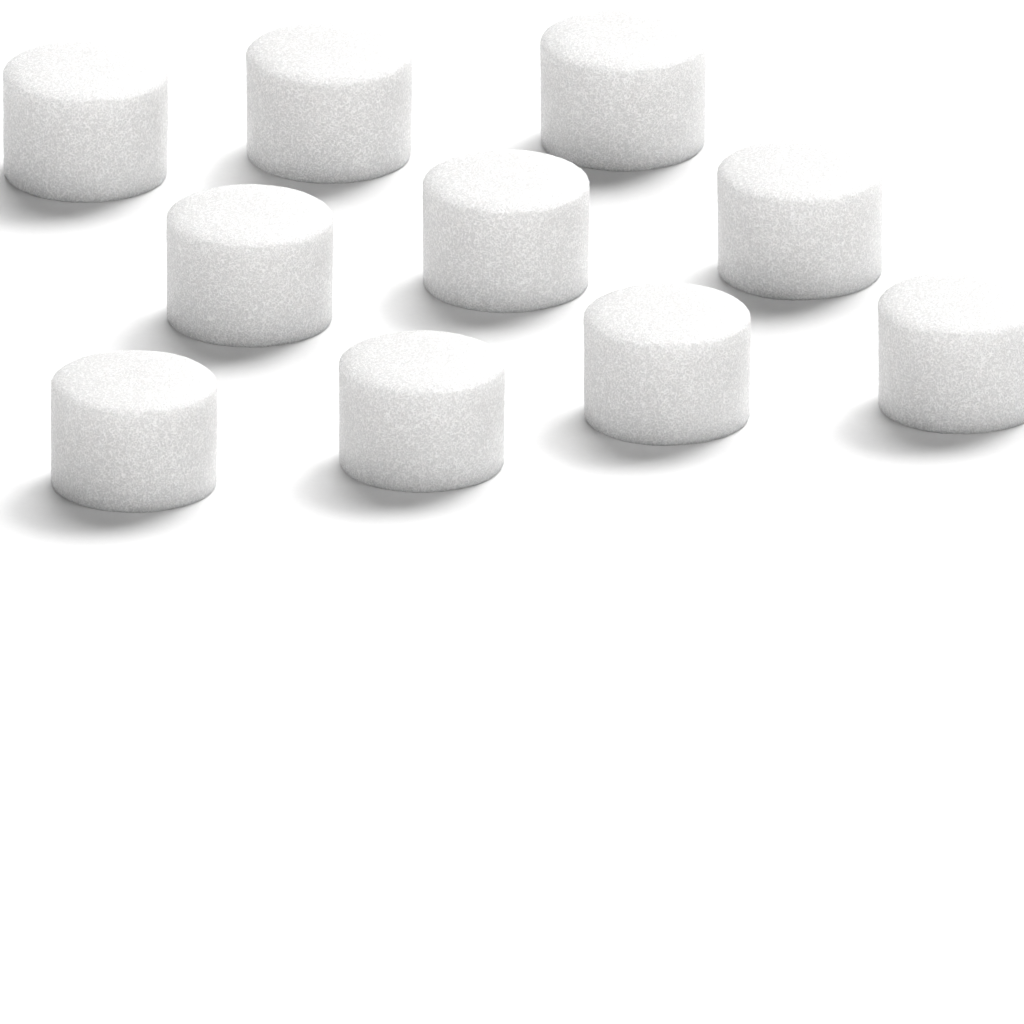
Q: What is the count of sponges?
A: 10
